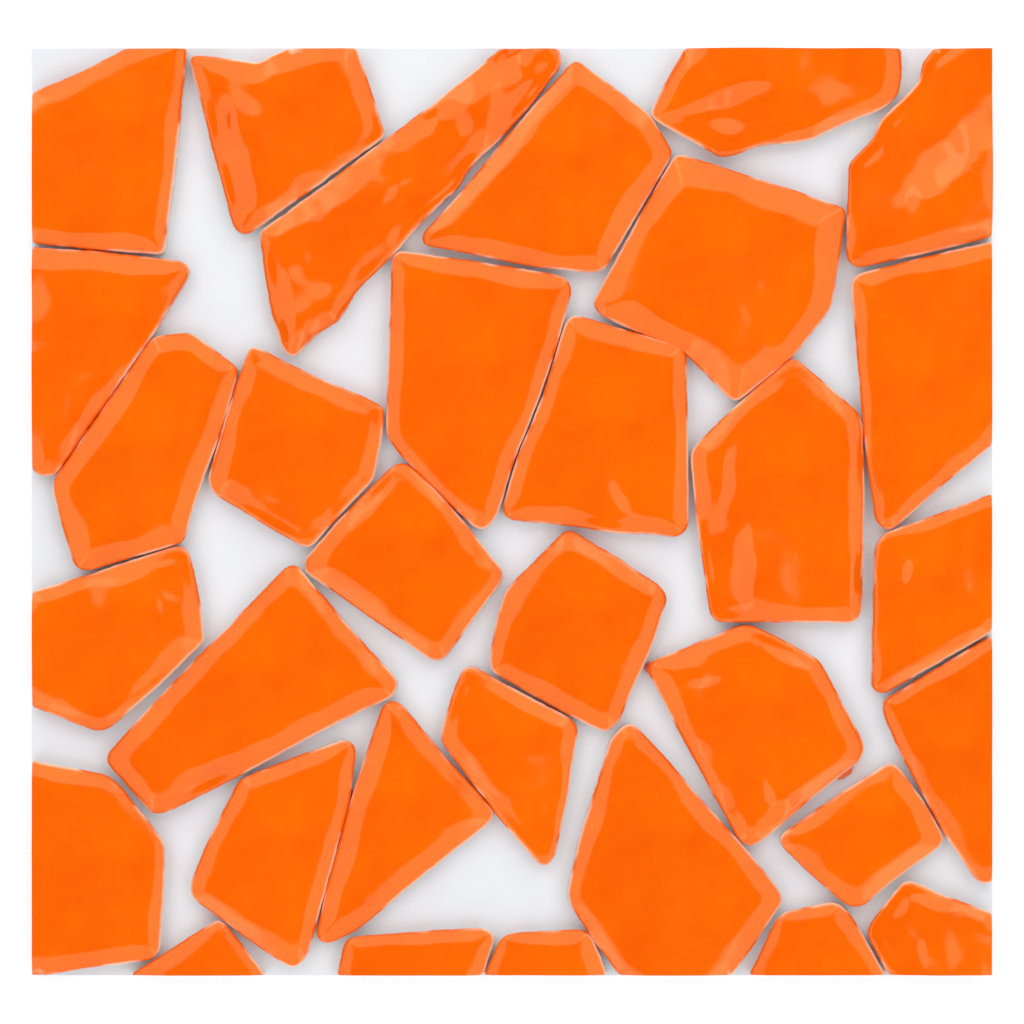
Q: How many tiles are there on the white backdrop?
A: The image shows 32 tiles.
